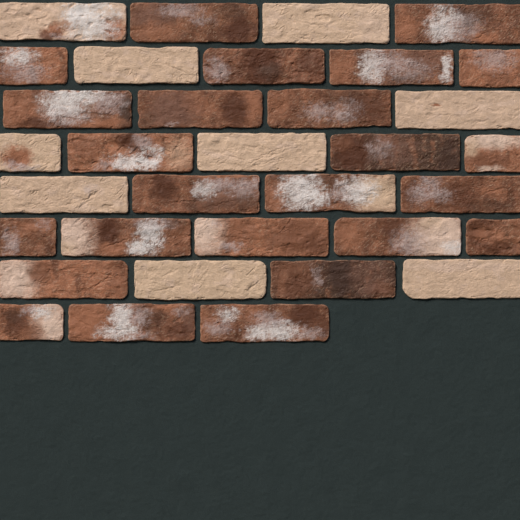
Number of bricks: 34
